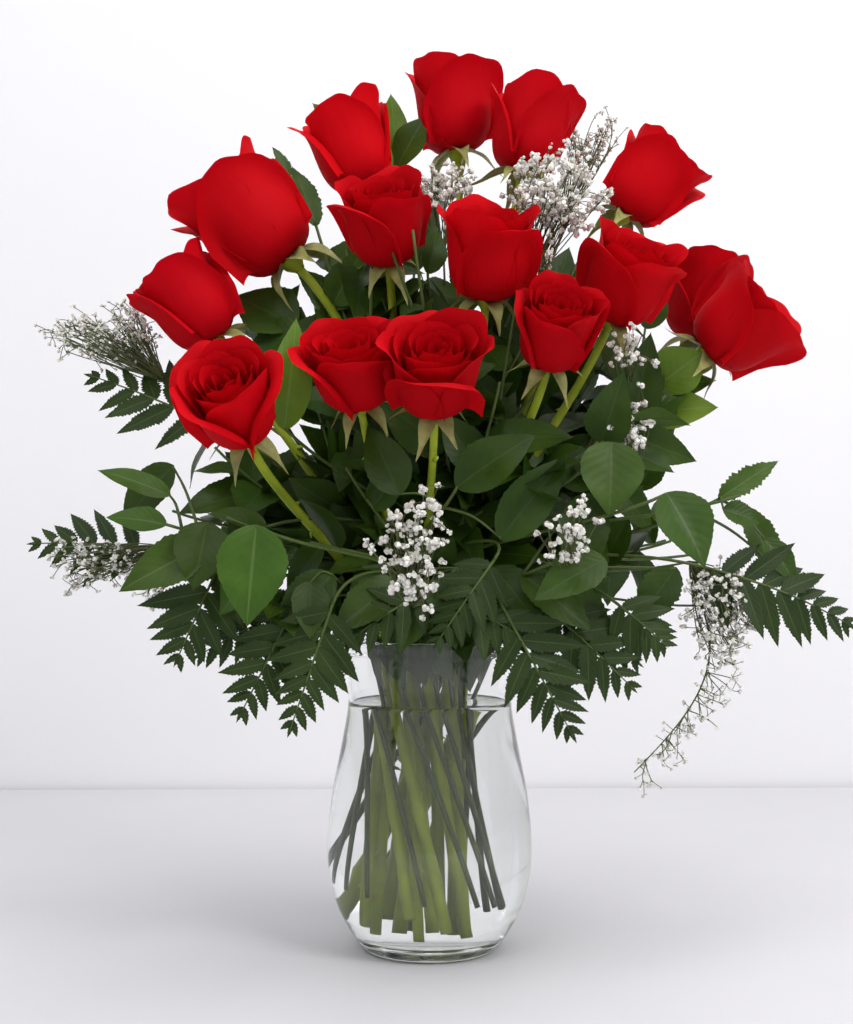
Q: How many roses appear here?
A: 15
